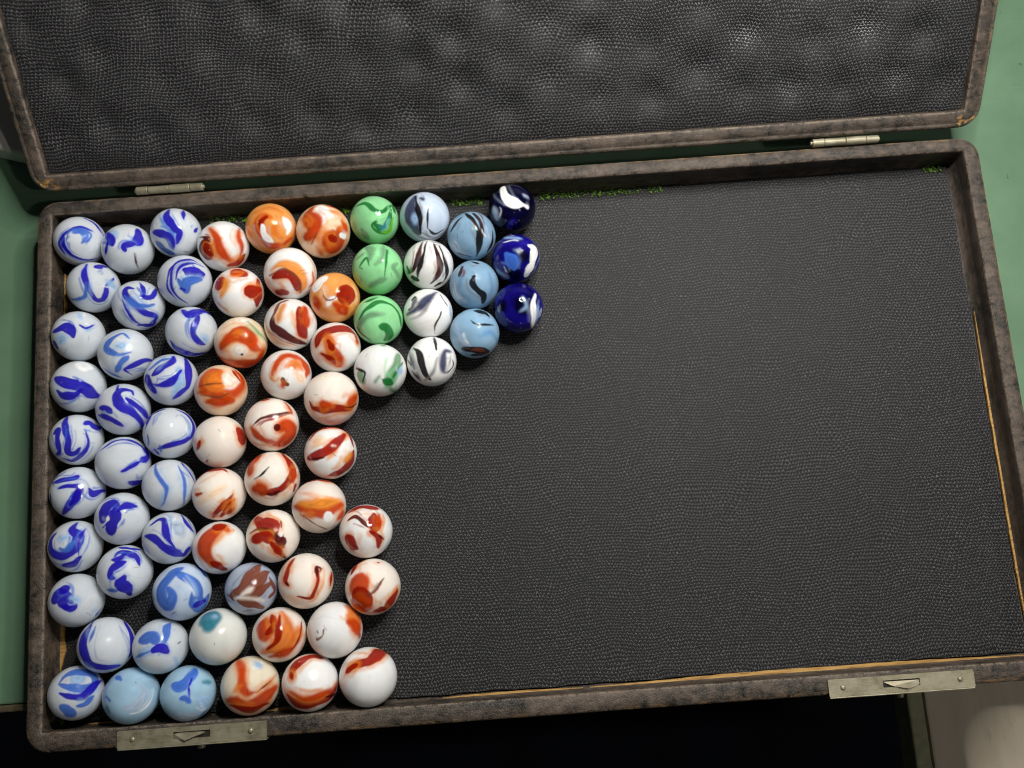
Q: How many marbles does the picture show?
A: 72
